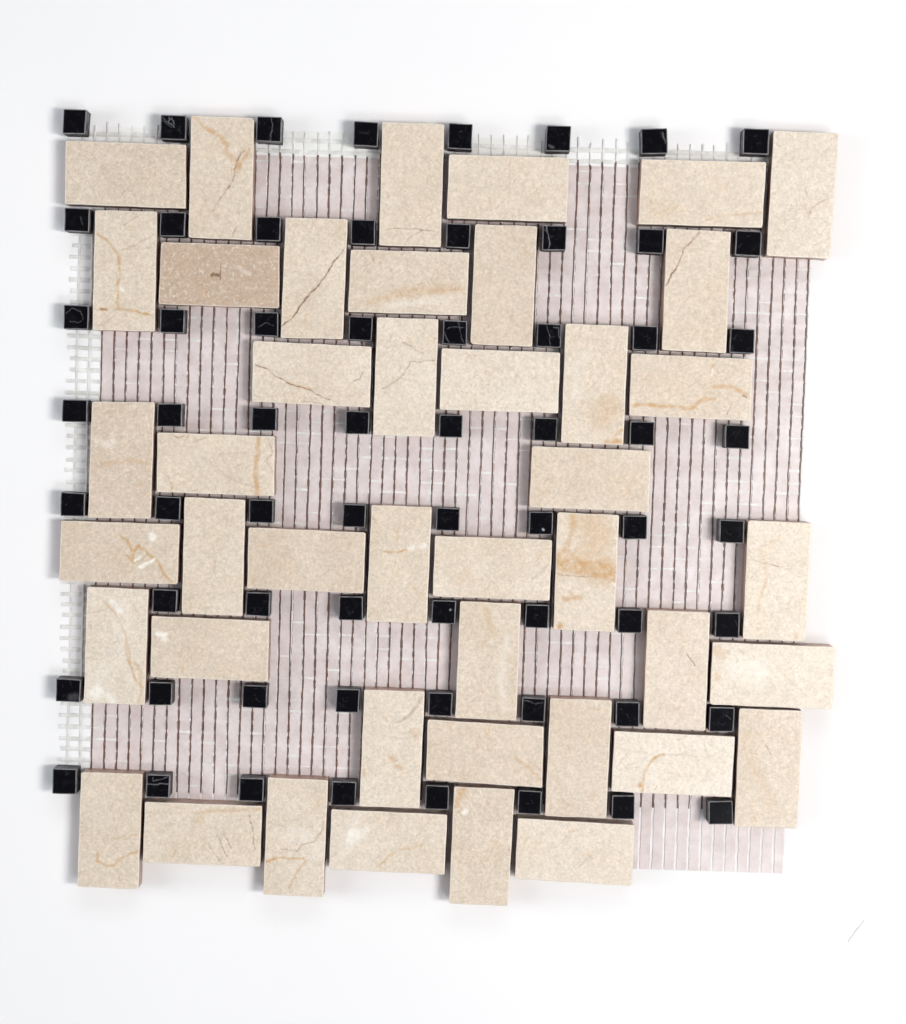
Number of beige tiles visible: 43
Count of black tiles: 63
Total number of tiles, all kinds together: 106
